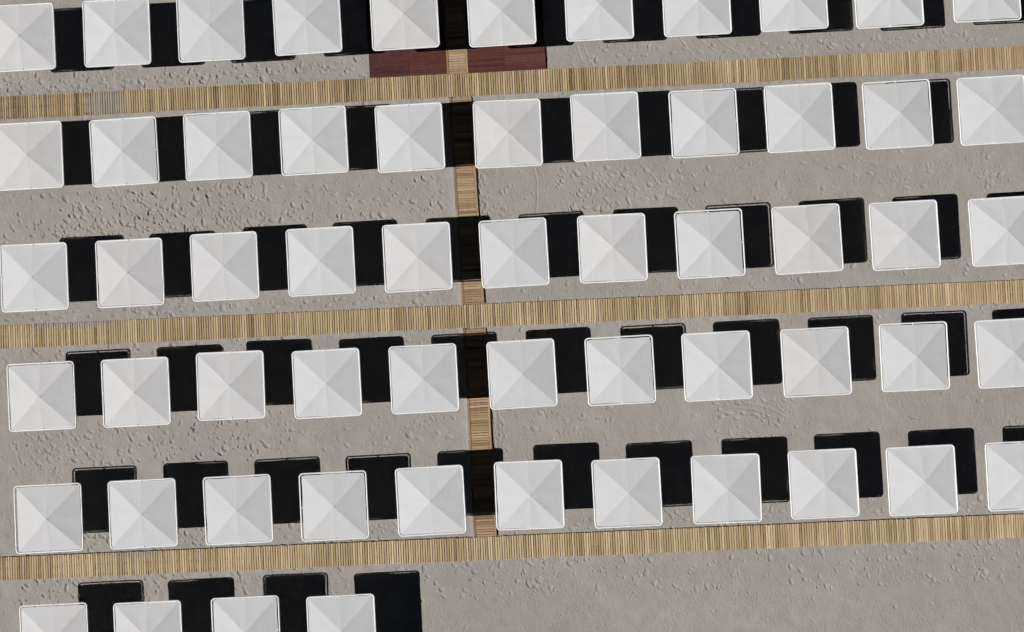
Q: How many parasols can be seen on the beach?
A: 59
